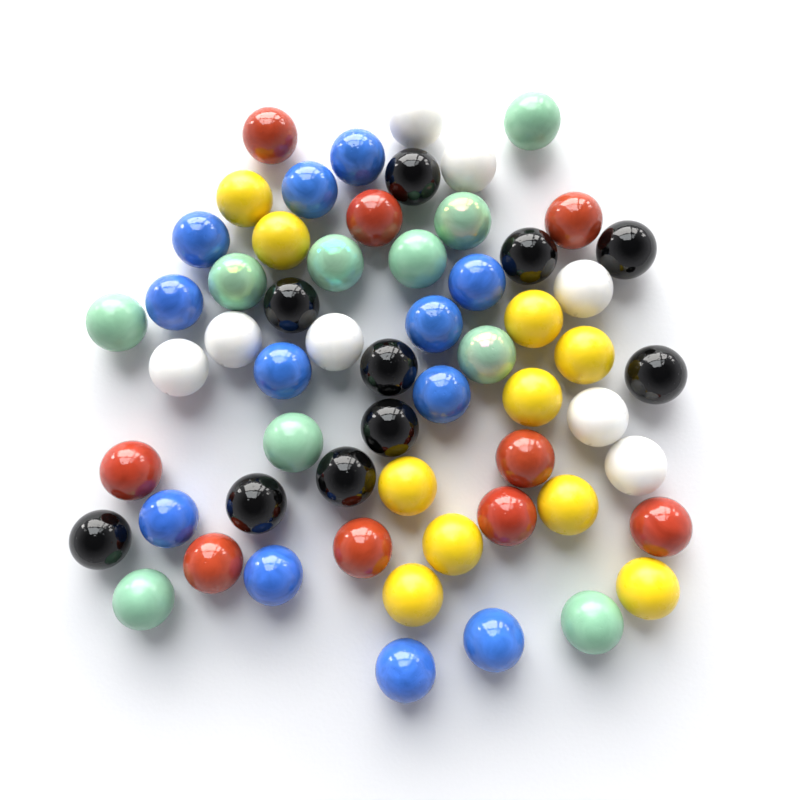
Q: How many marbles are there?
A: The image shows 59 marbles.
